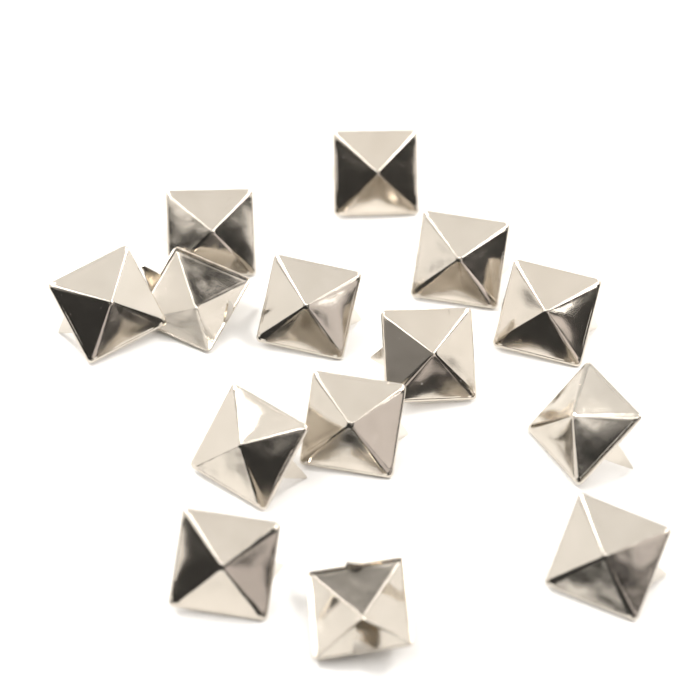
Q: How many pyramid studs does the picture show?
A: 14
